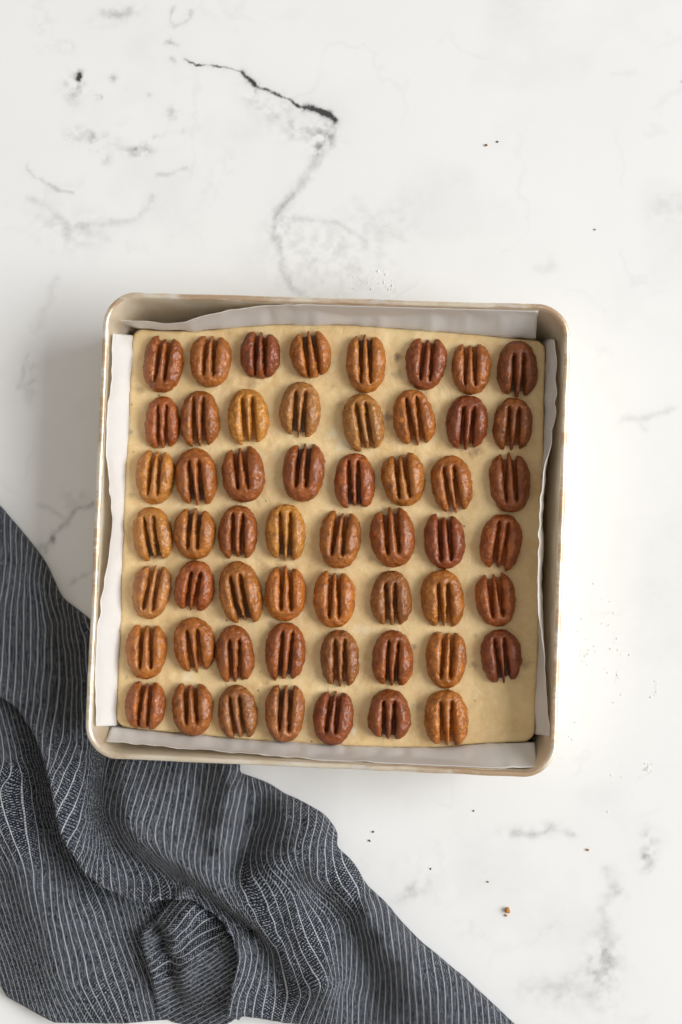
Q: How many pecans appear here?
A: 55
